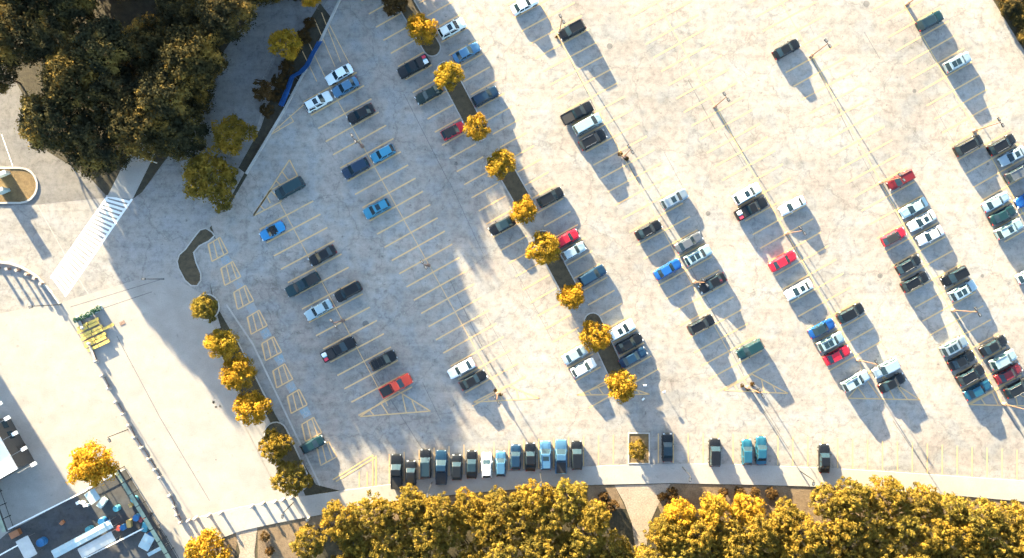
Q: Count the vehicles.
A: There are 107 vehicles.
